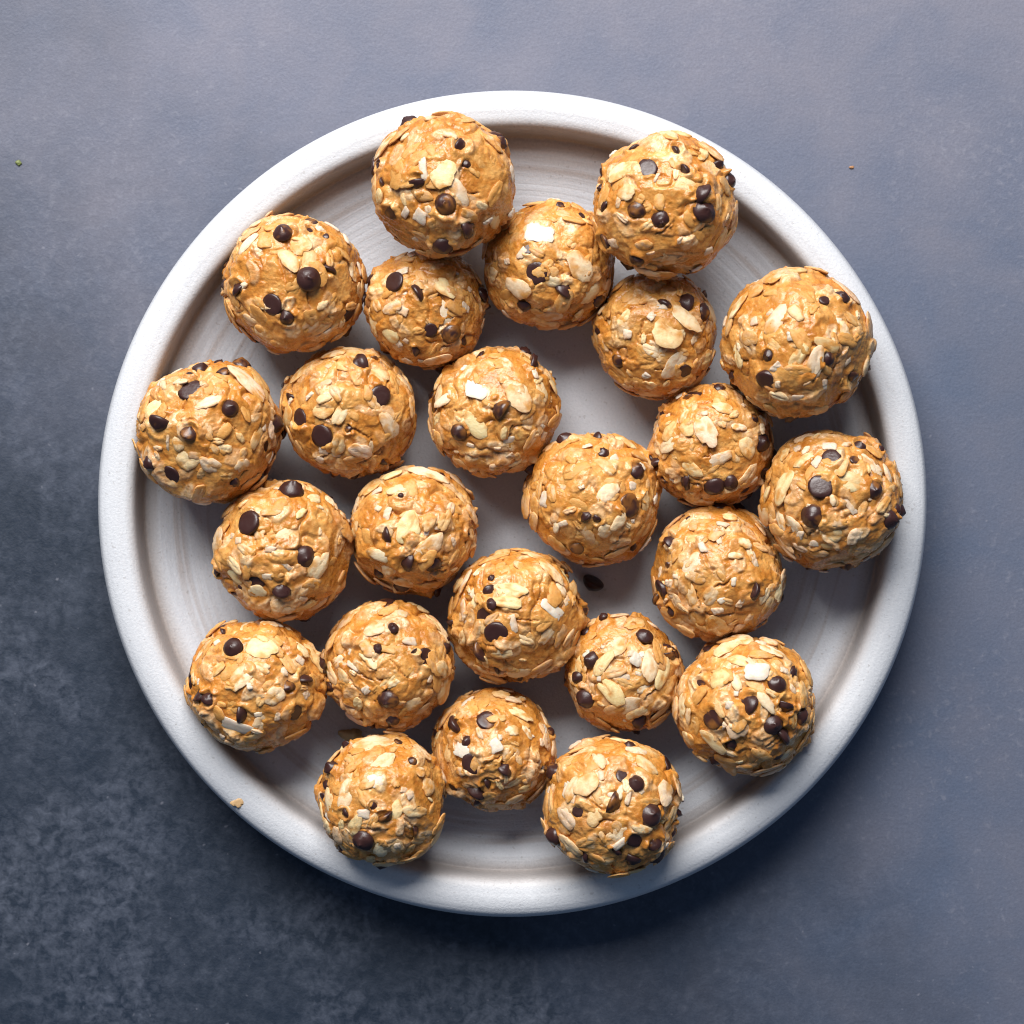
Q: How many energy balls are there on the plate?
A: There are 24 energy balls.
